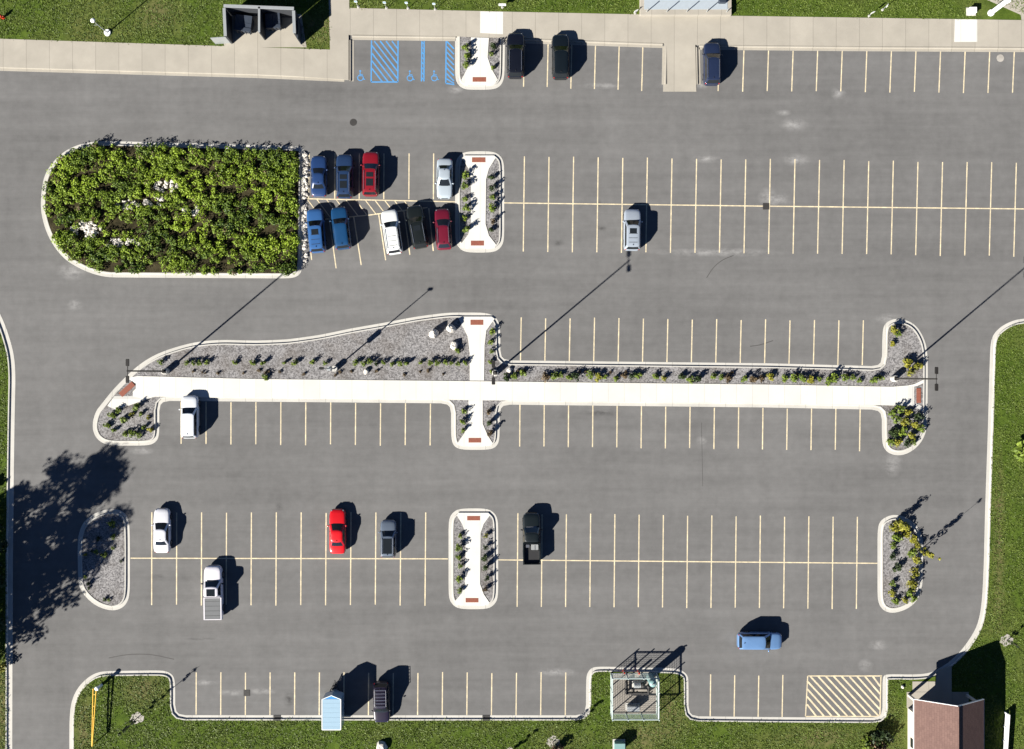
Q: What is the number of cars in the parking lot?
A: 19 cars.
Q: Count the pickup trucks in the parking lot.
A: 2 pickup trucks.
